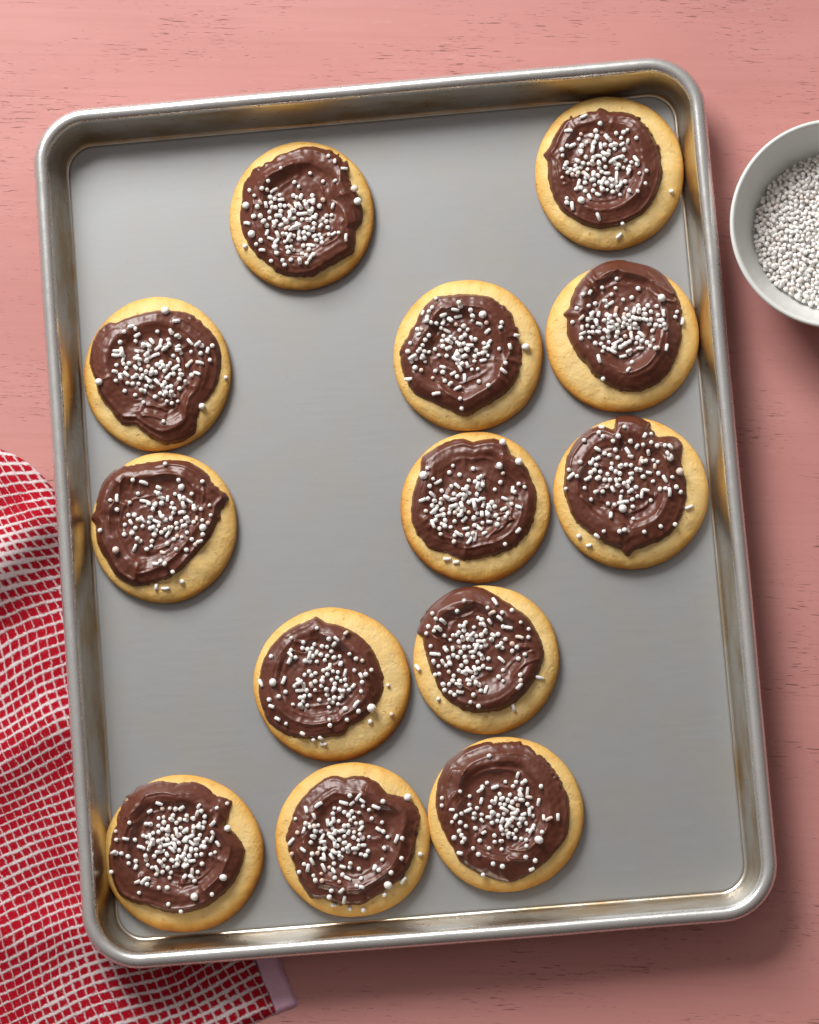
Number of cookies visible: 13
